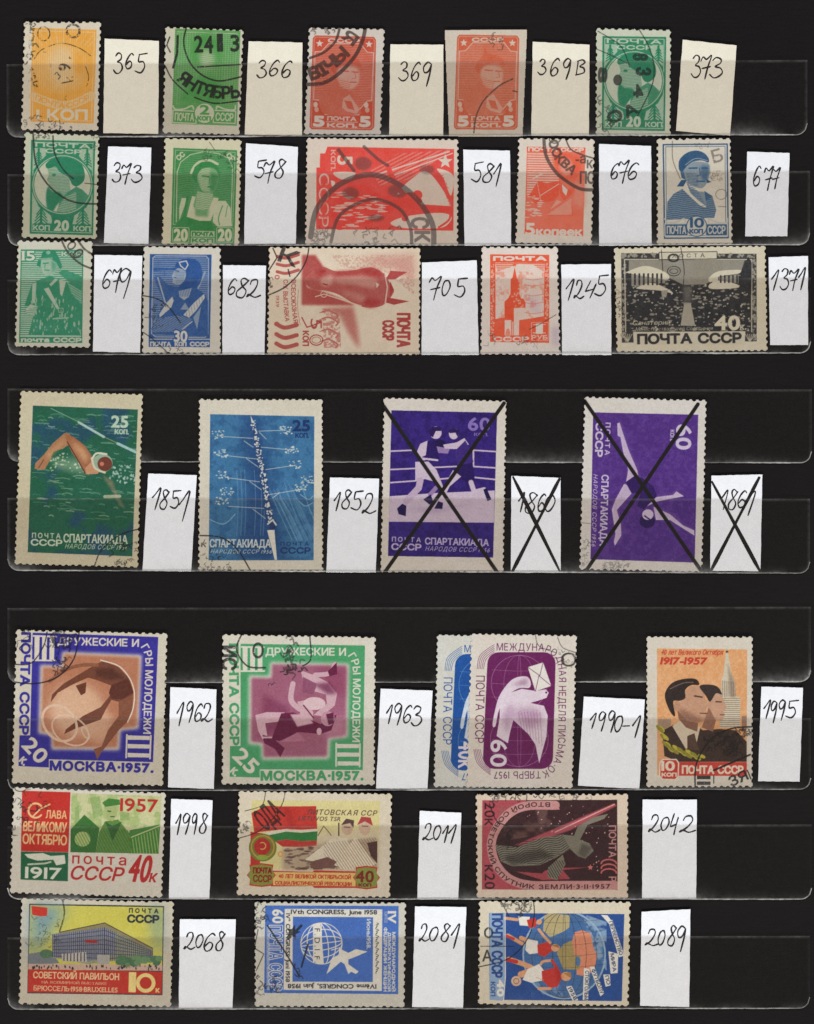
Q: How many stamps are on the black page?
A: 30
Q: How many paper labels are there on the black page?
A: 29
